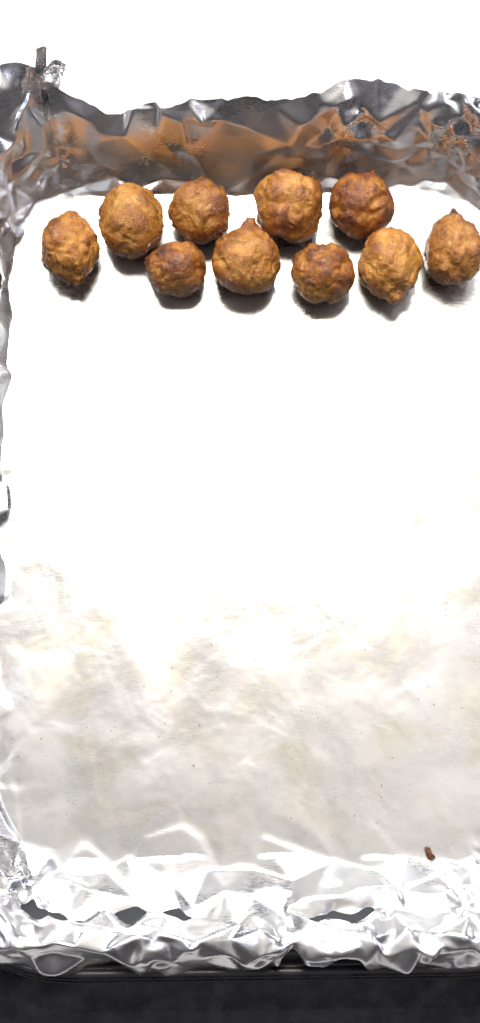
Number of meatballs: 10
